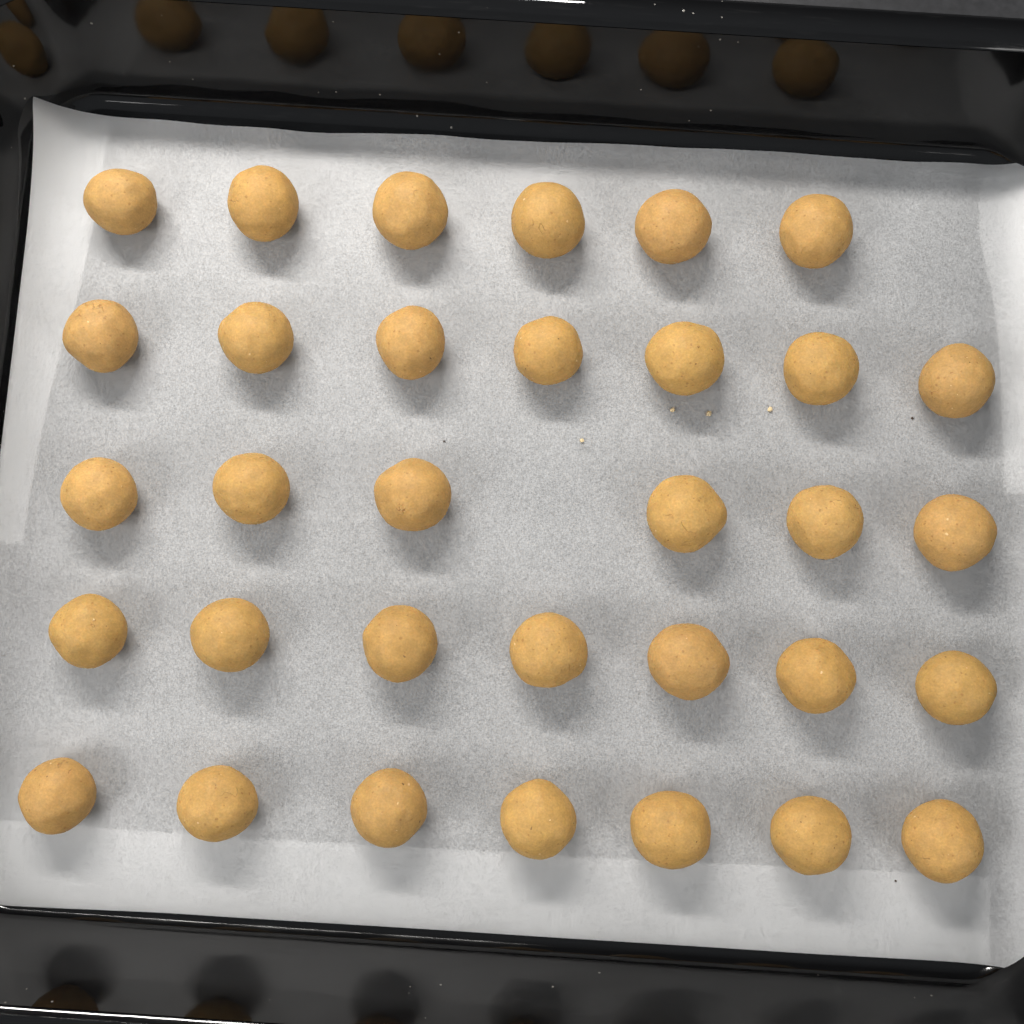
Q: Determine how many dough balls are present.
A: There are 33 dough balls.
